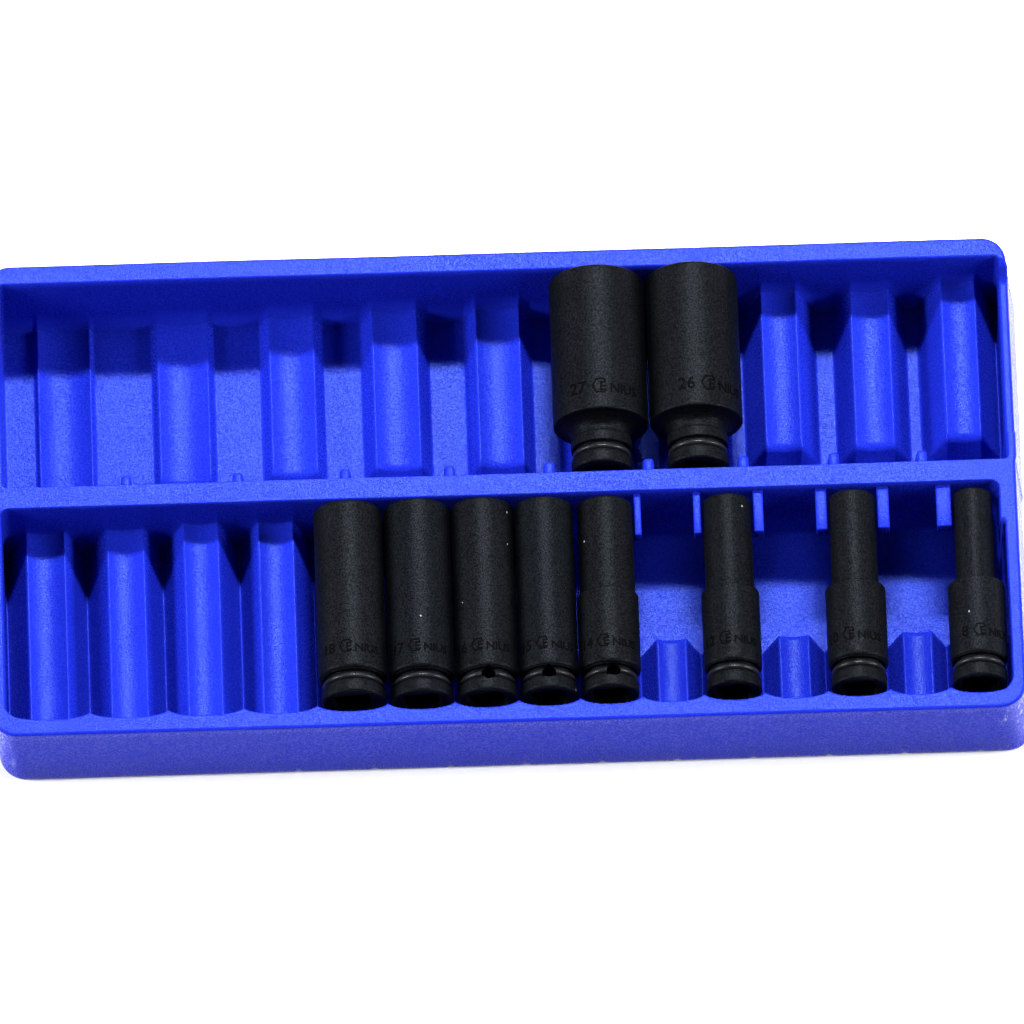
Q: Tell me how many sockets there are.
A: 10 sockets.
